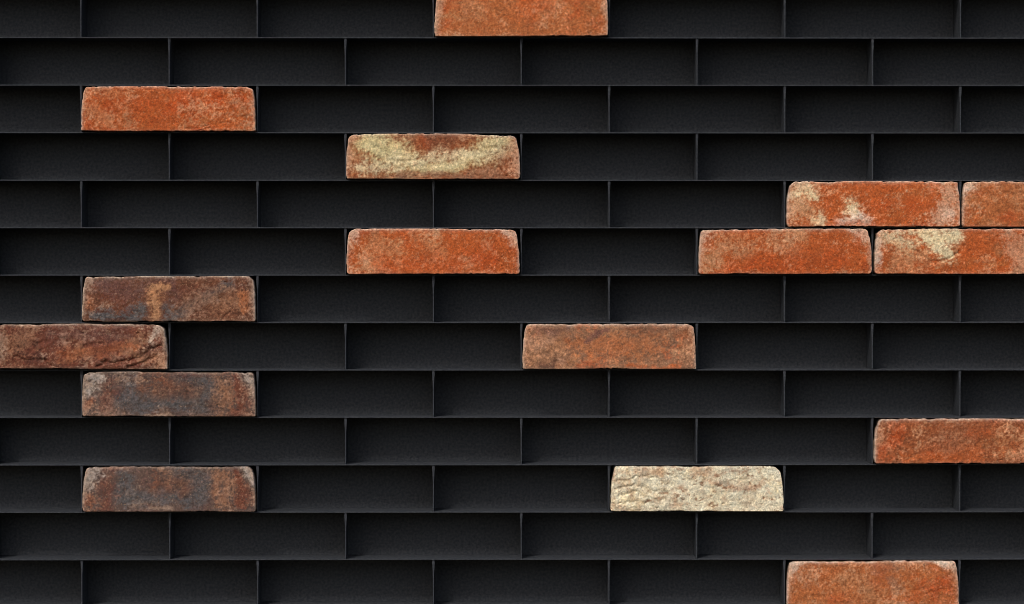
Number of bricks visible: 16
